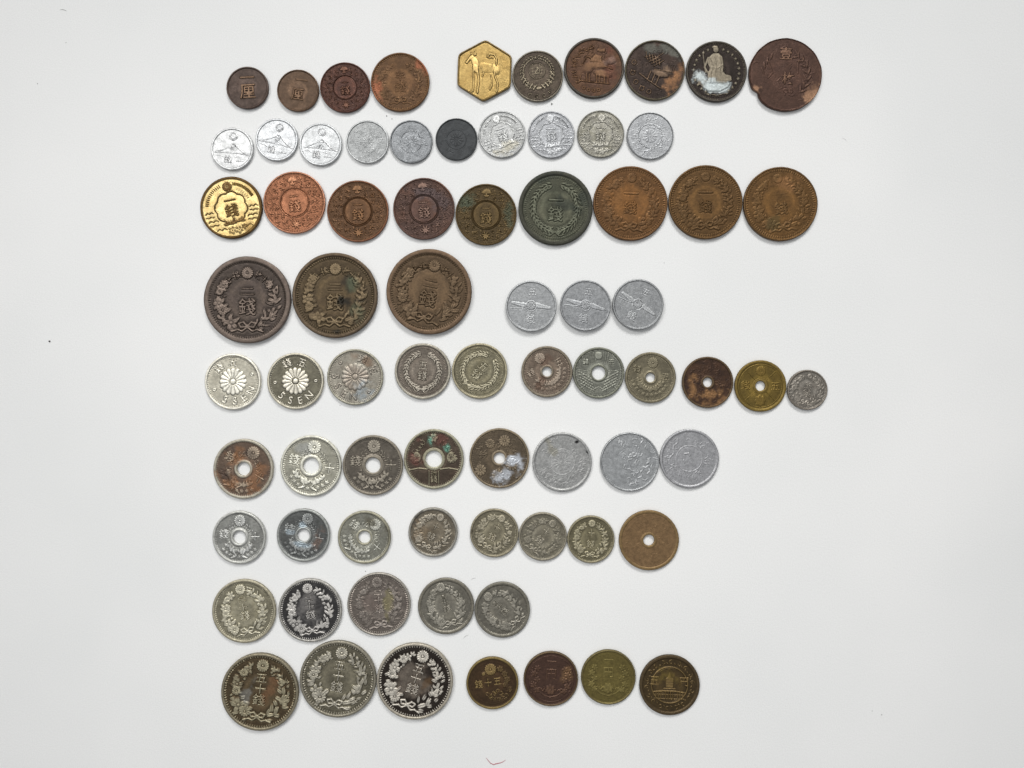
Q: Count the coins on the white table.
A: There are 74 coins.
